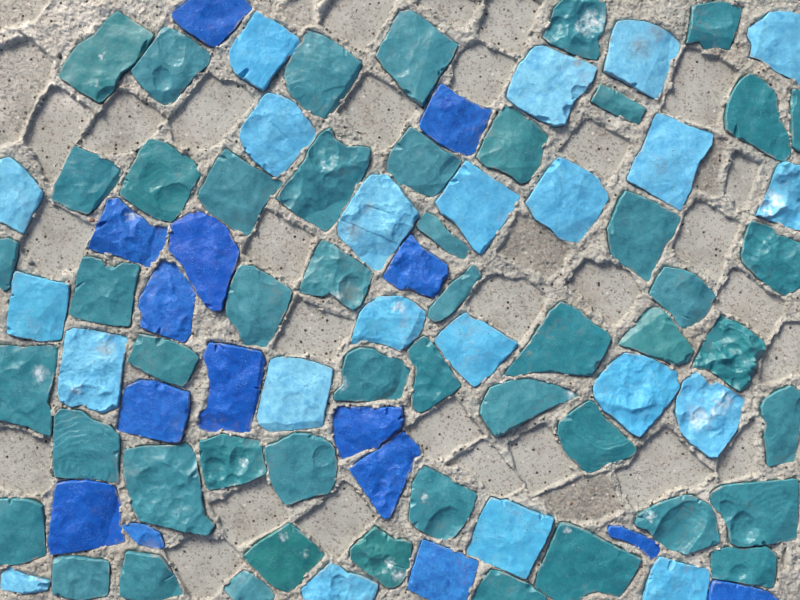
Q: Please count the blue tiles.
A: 15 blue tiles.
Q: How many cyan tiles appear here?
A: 22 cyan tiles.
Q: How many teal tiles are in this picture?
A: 50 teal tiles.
